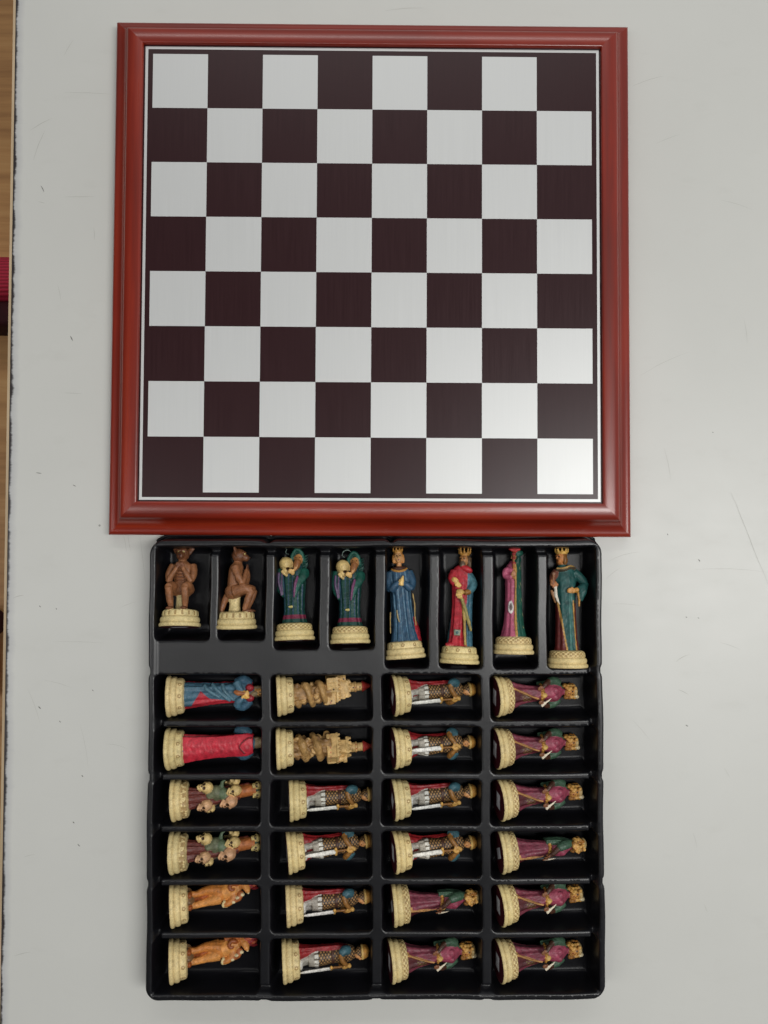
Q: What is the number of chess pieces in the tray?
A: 32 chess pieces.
